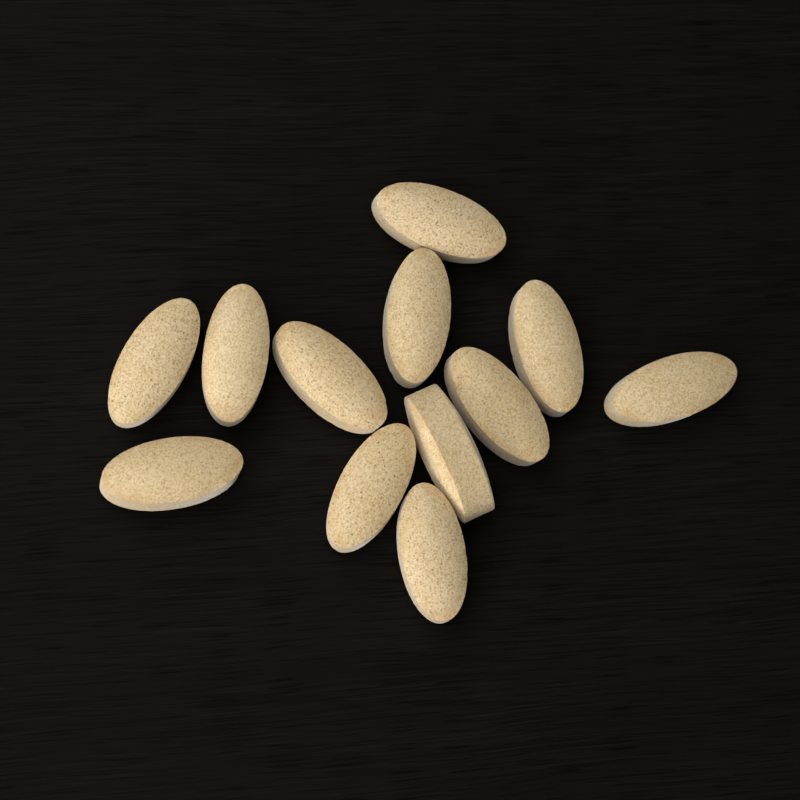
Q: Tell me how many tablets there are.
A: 12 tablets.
